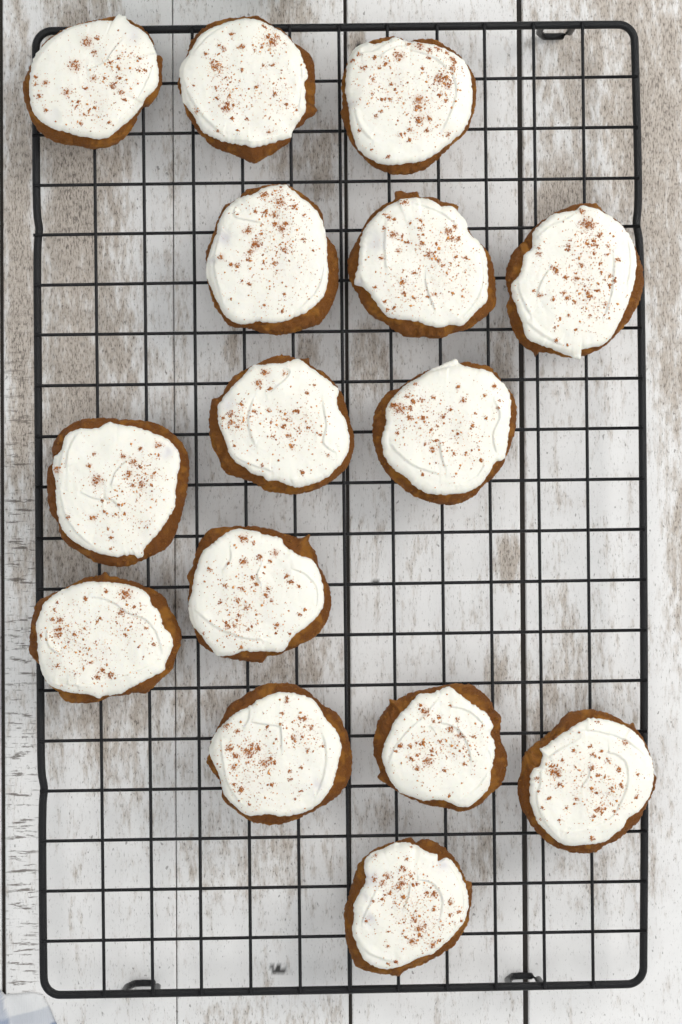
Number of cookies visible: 15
